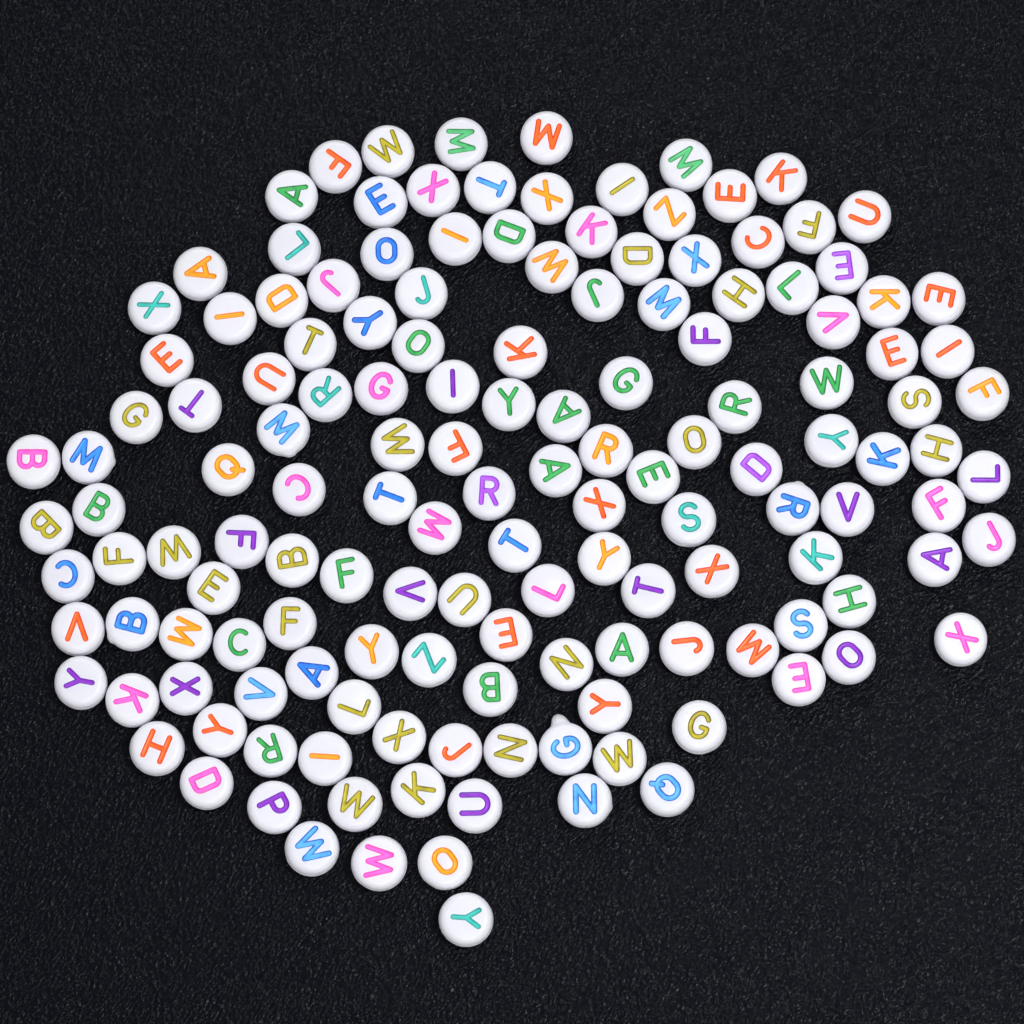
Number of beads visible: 149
